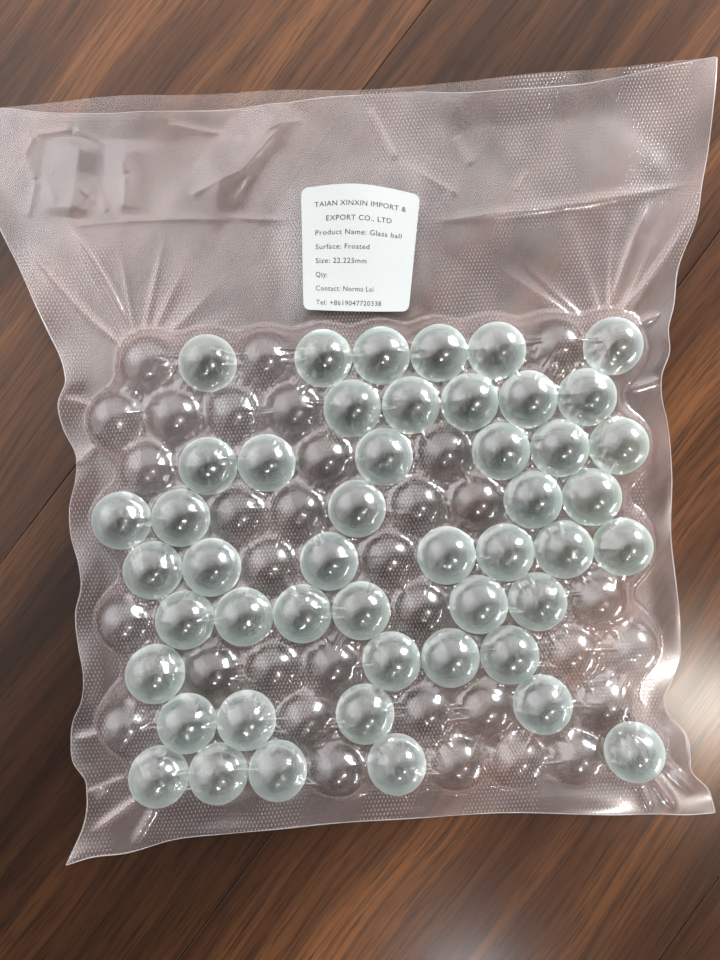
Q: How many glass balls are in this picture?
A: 48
